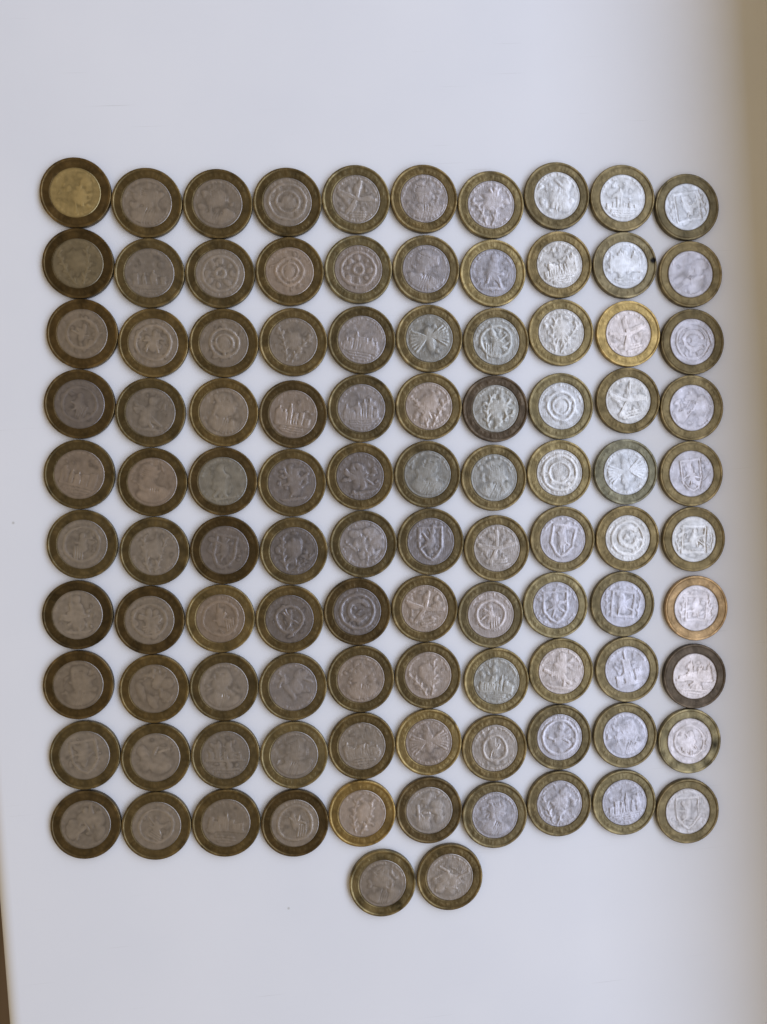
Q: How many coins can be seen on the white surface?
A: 102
